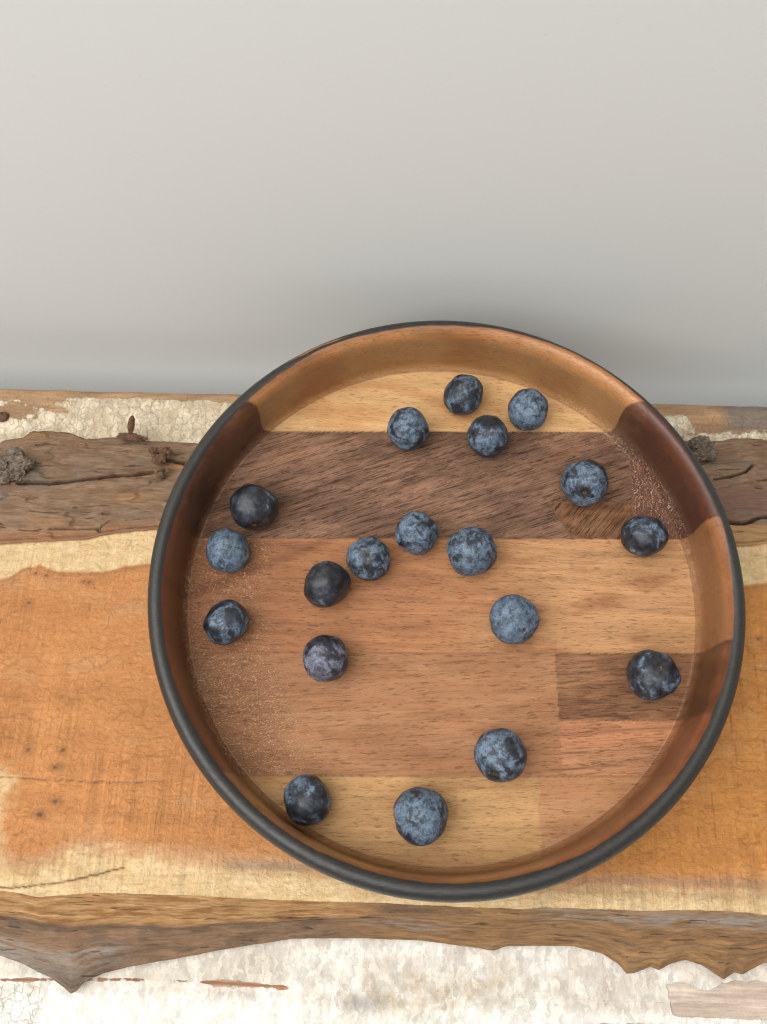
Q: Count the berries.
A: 19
